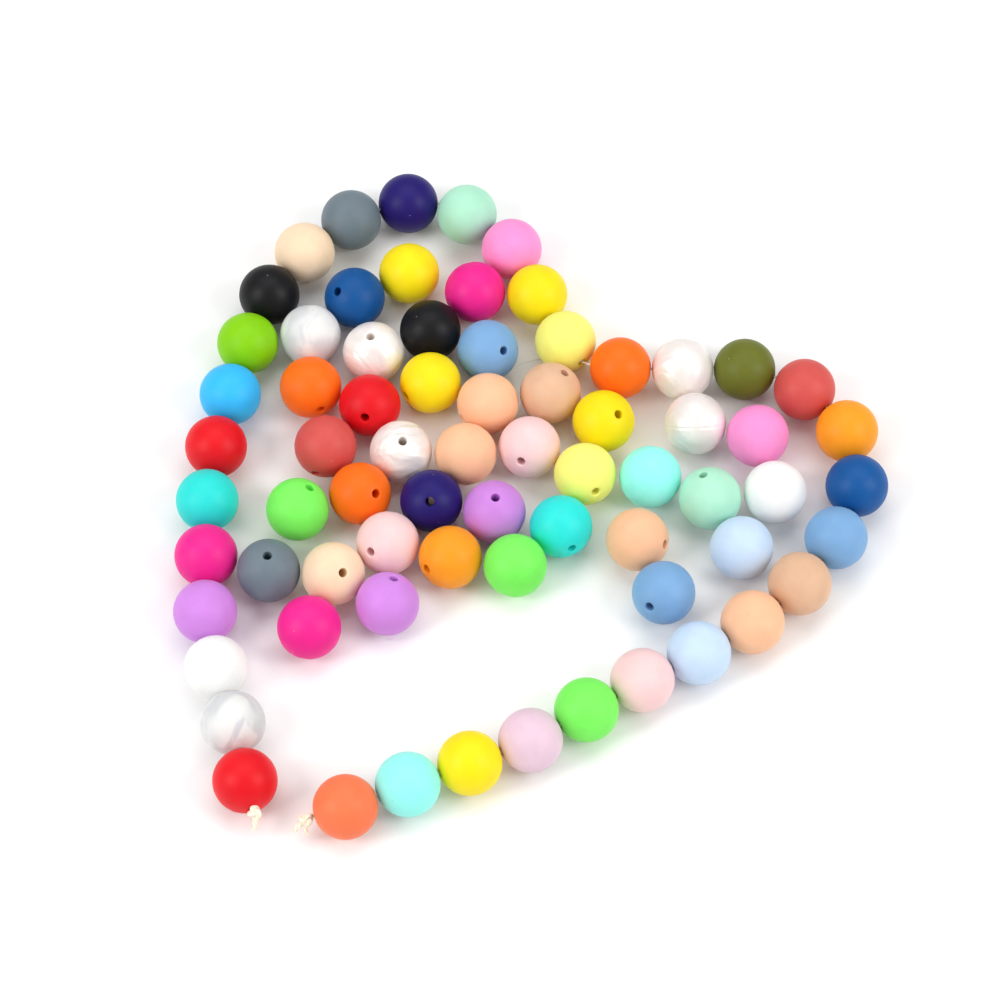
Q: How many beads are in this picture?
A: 71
